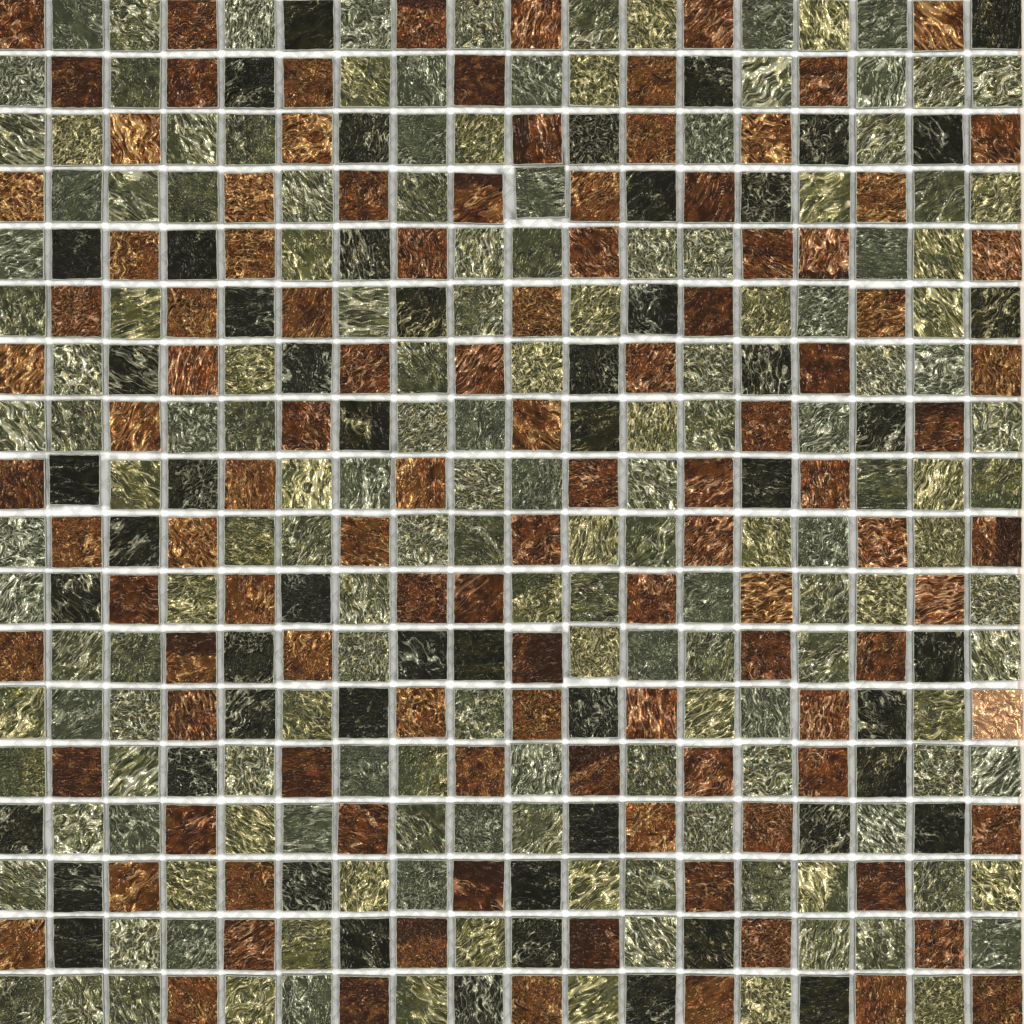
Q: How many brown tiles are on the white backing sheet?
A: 110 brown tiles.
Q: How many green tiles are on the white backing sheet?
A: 160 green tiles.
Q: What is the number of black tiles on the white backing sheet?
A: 54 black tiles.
